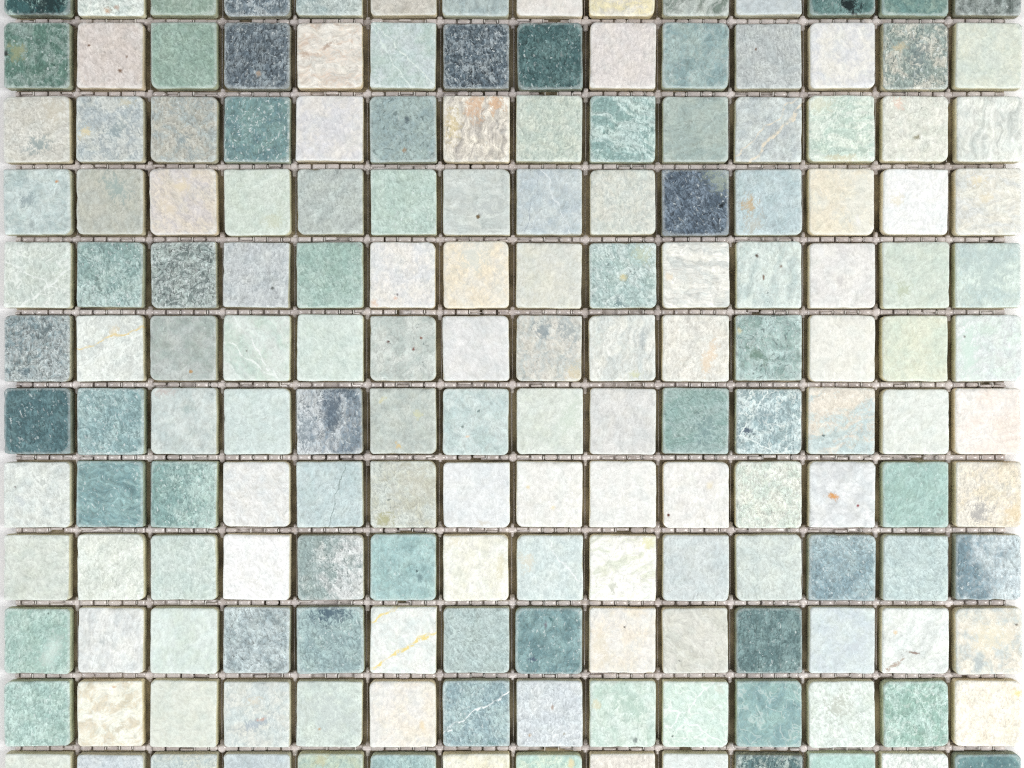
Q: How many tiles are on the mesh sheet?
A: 168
